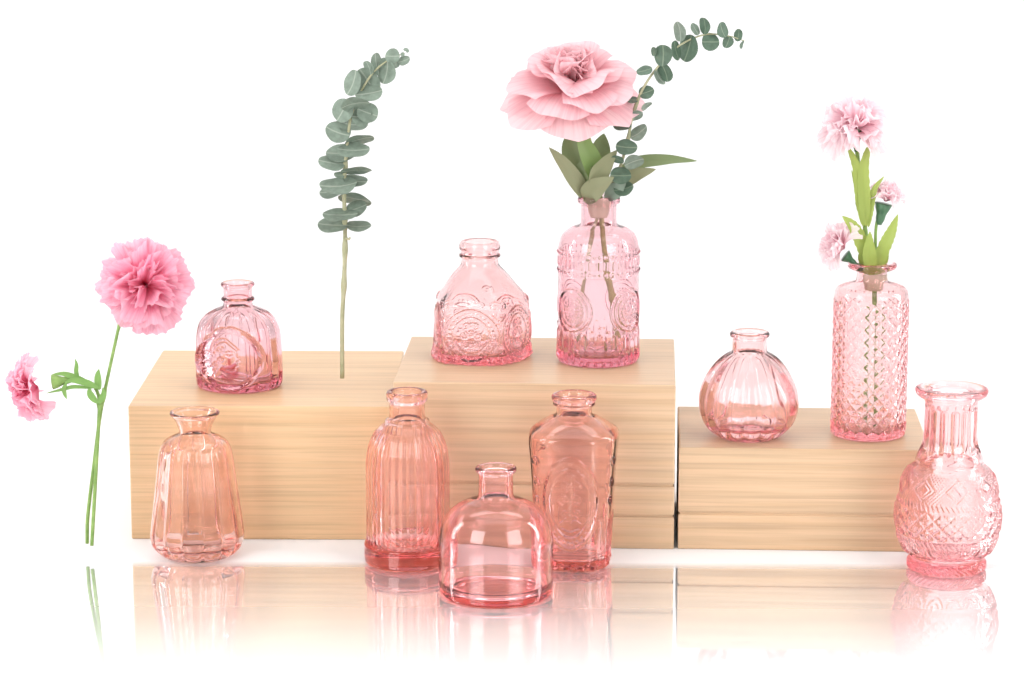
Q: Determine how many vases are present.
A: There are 10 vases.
